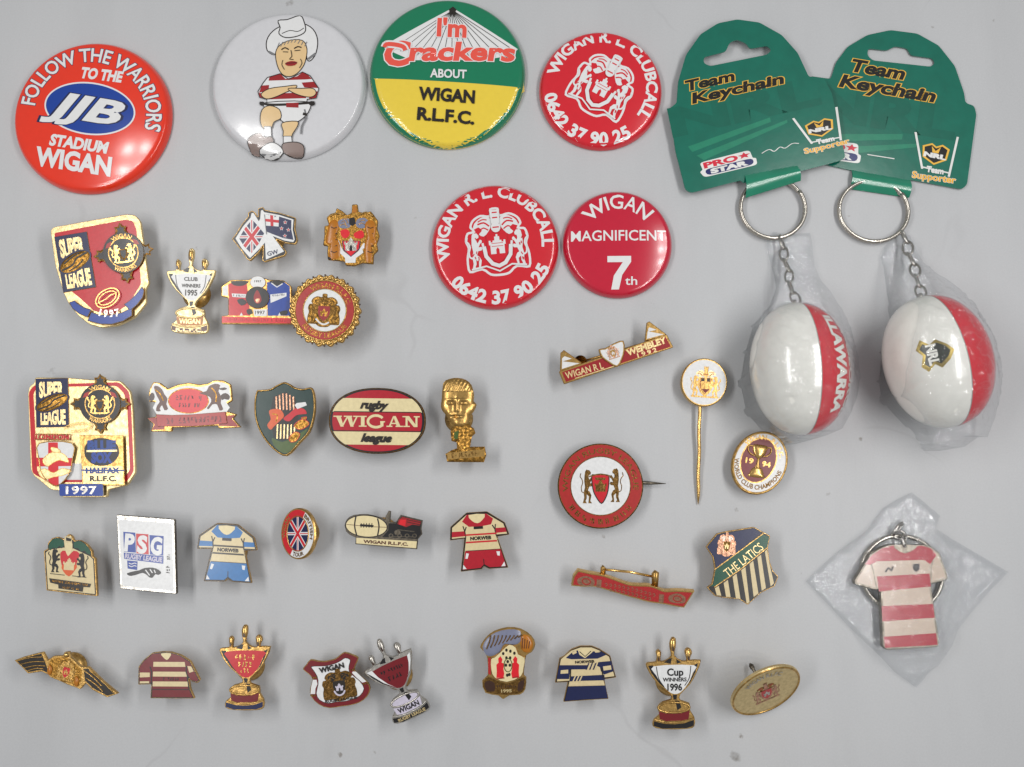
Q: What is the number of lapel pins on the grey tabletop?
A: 32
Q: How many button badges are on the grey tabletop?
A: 6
